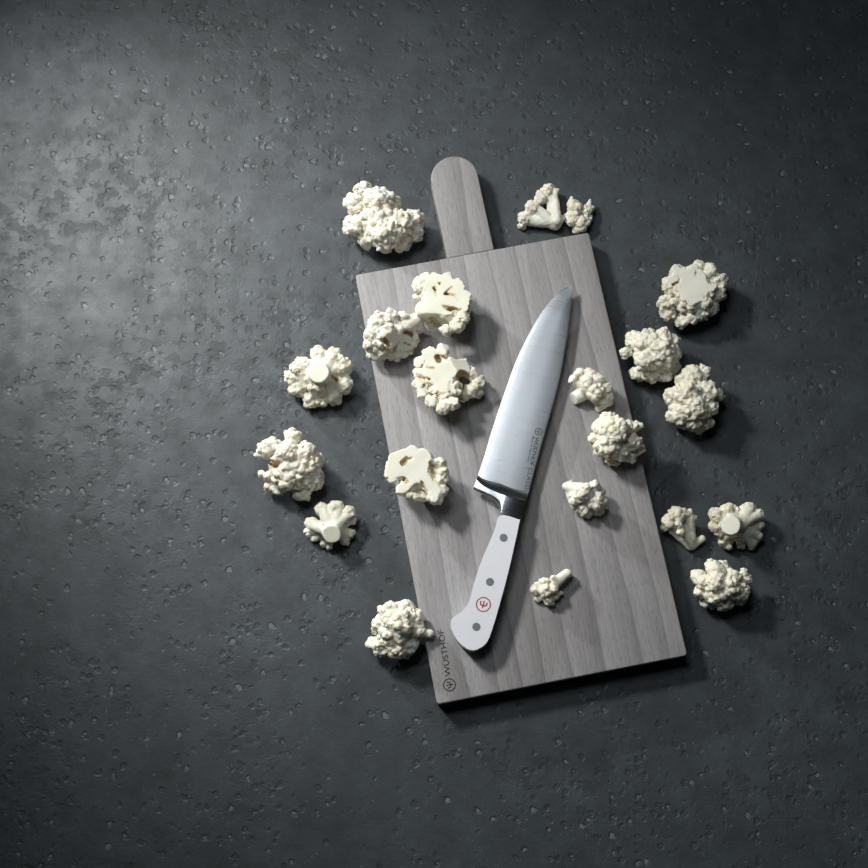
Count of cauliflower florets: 21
